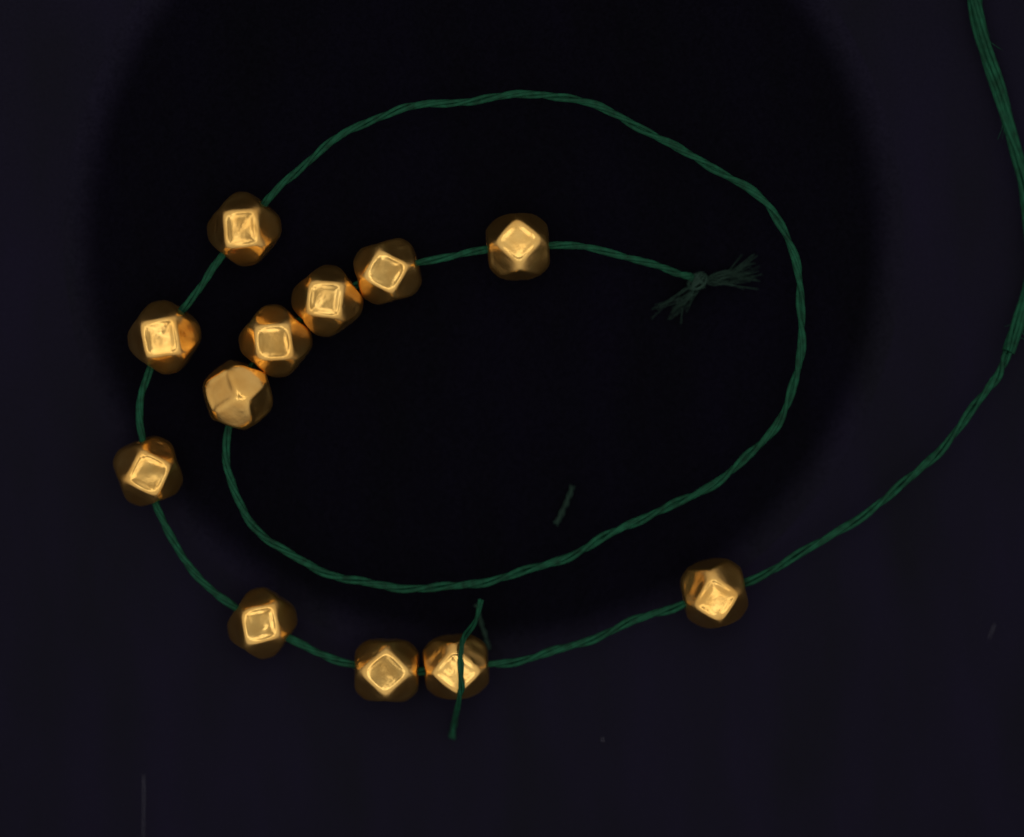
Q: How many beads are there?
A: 12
